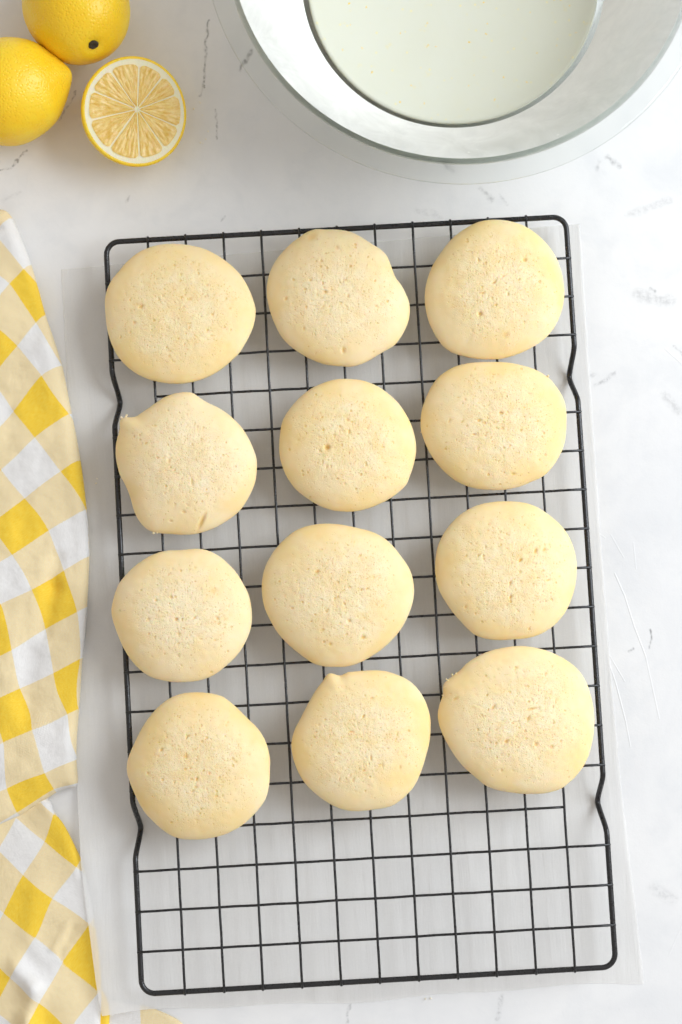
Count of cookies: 12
